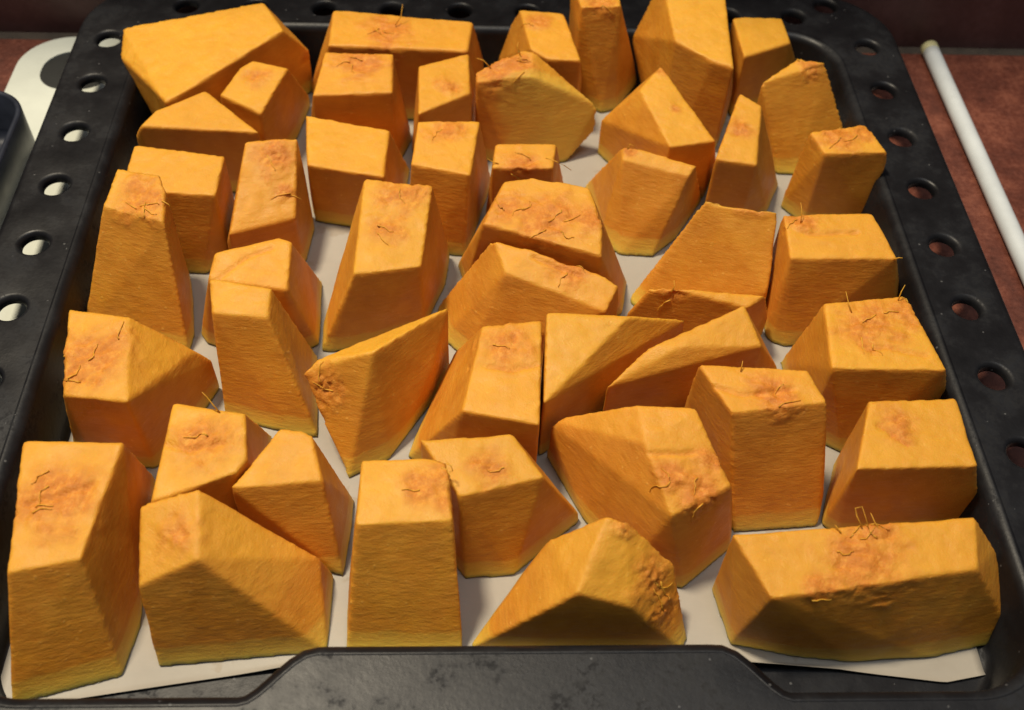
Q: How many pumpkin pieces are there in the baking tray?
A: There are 47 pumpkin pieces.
